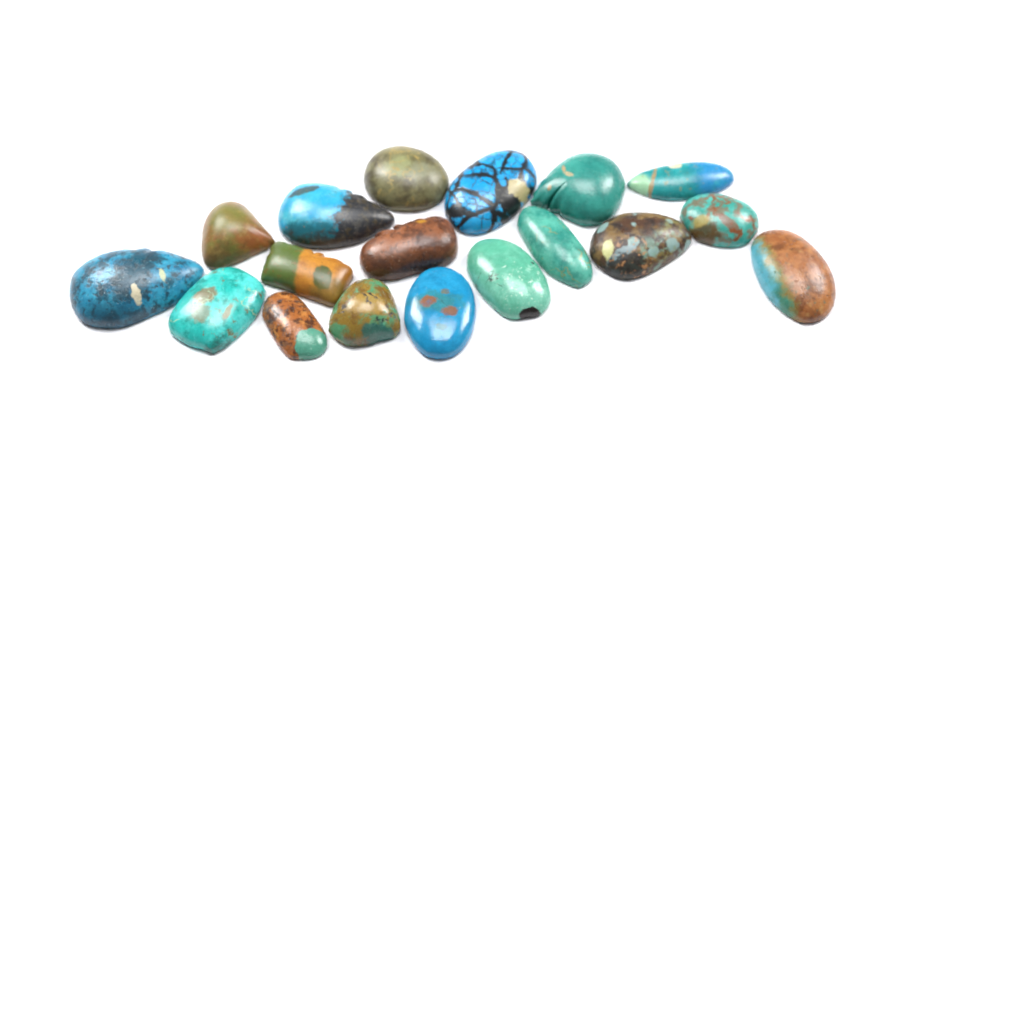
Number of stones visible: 18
